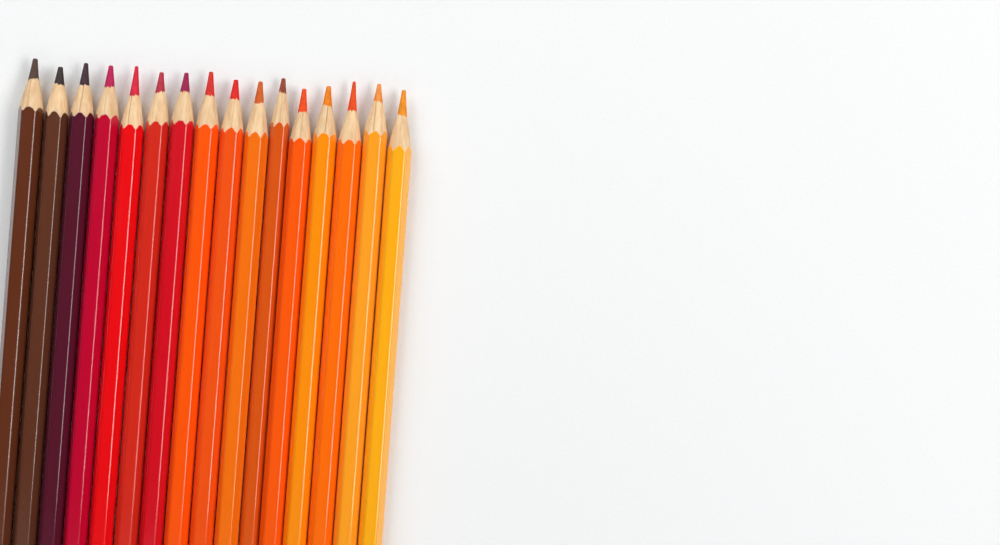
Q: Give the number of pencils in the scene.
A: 16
